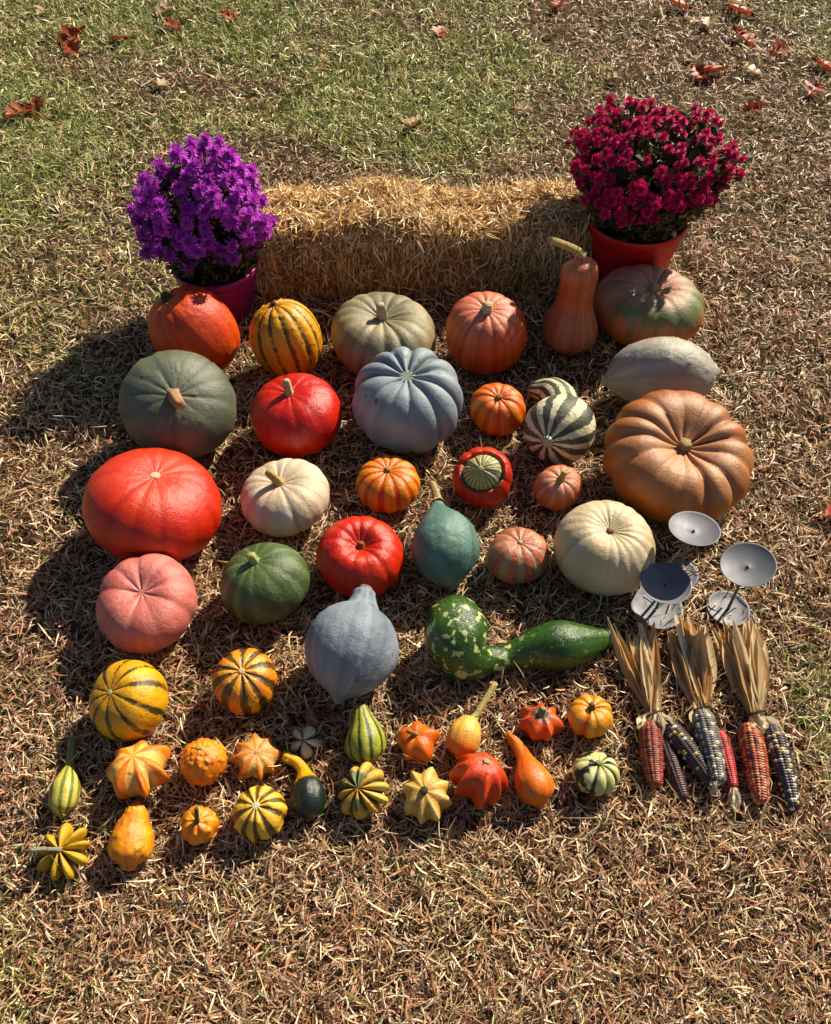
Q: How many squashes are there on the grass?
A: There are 48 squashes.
